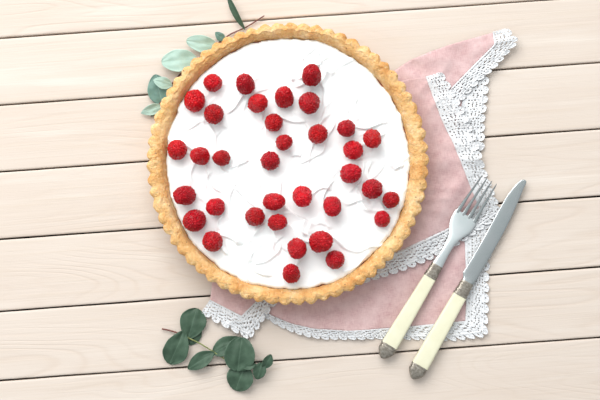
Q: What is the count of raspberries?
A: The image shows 35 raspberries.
